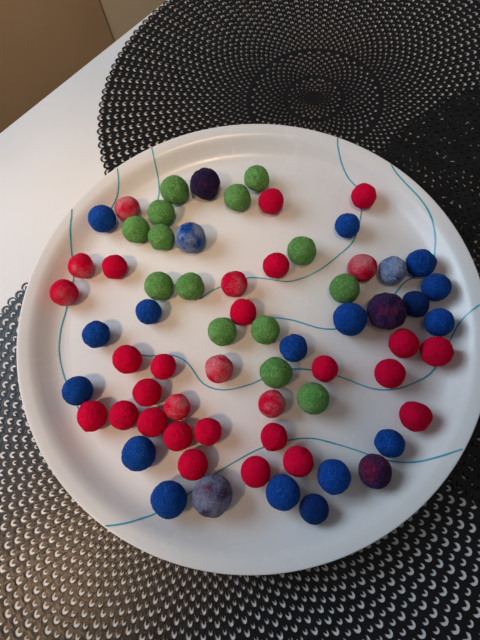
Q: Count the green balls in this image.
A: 14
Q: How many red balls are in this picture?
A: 30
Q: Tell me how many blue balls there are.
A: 19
